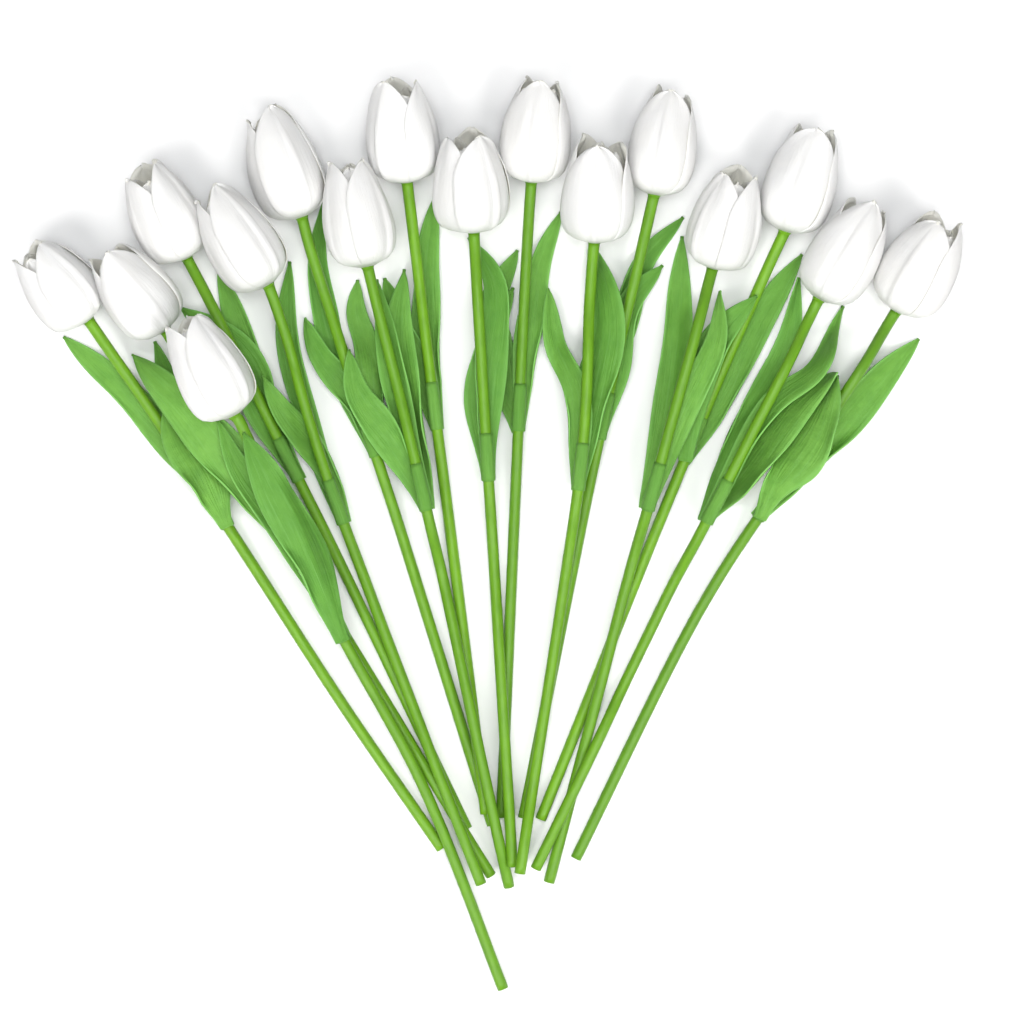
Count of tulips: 16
